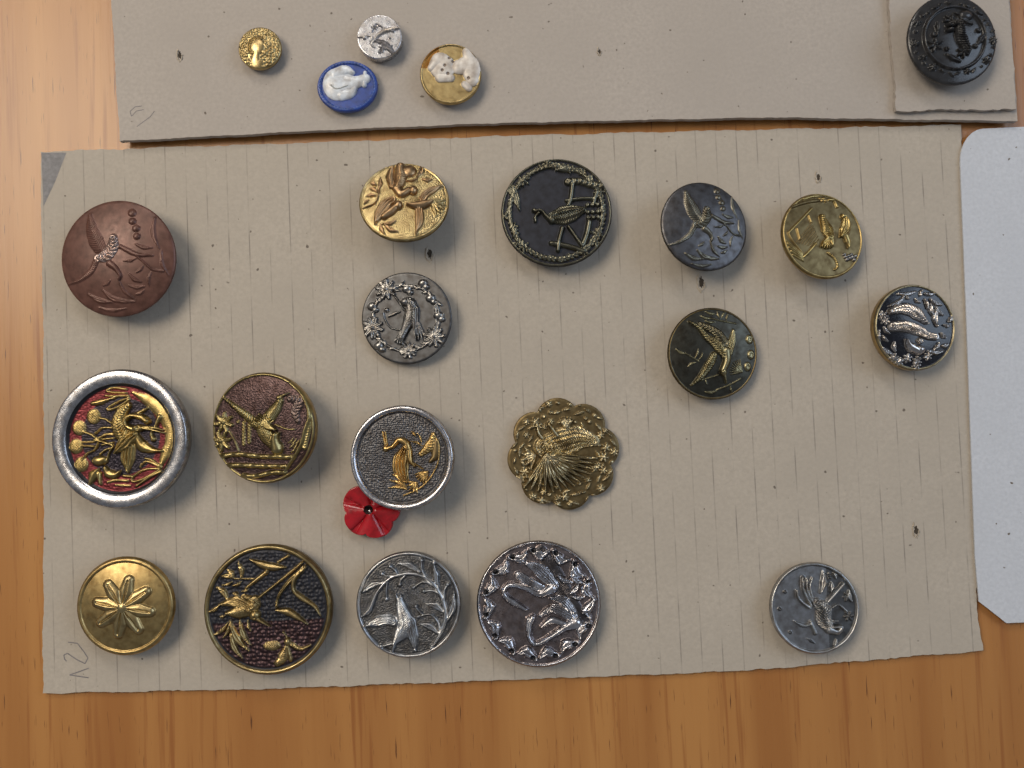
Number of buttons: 23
